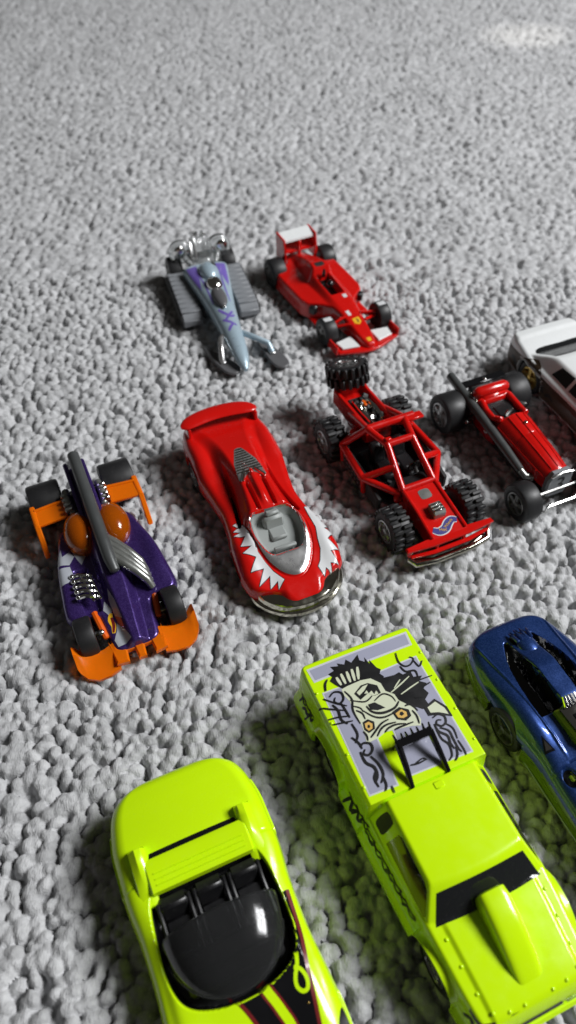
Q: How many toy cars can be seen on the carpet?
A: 10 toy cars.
